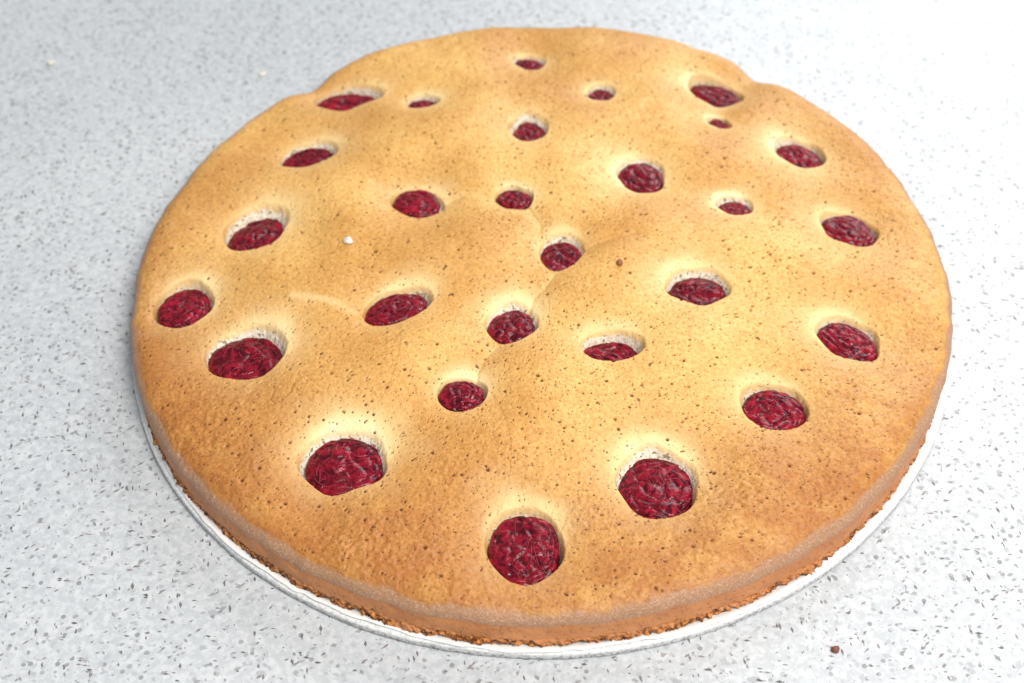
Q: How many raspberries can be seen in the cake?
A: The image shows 28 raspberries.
